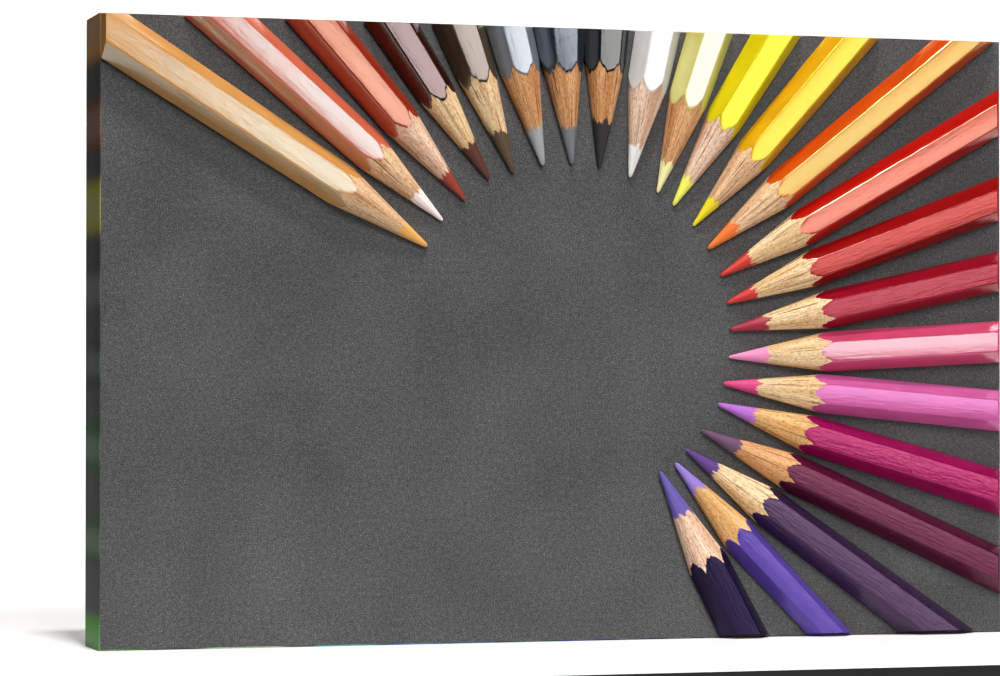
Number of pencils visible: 23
